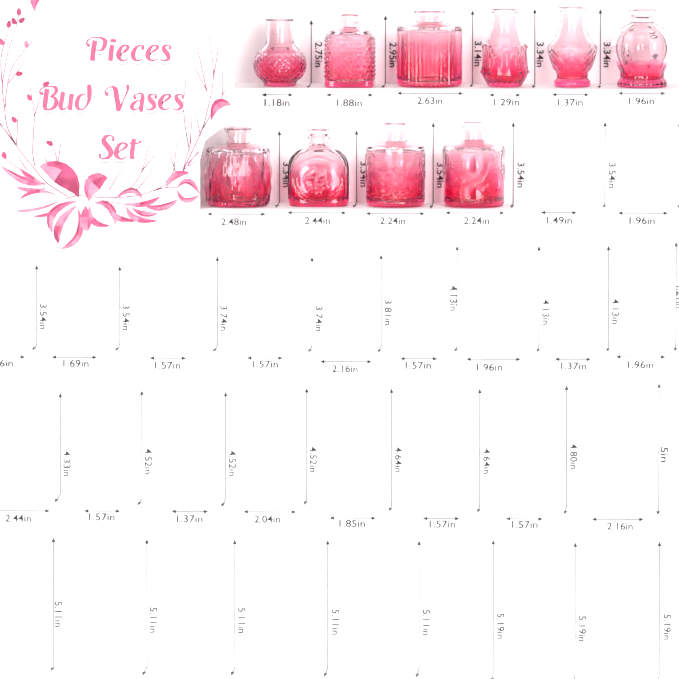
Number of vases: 10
